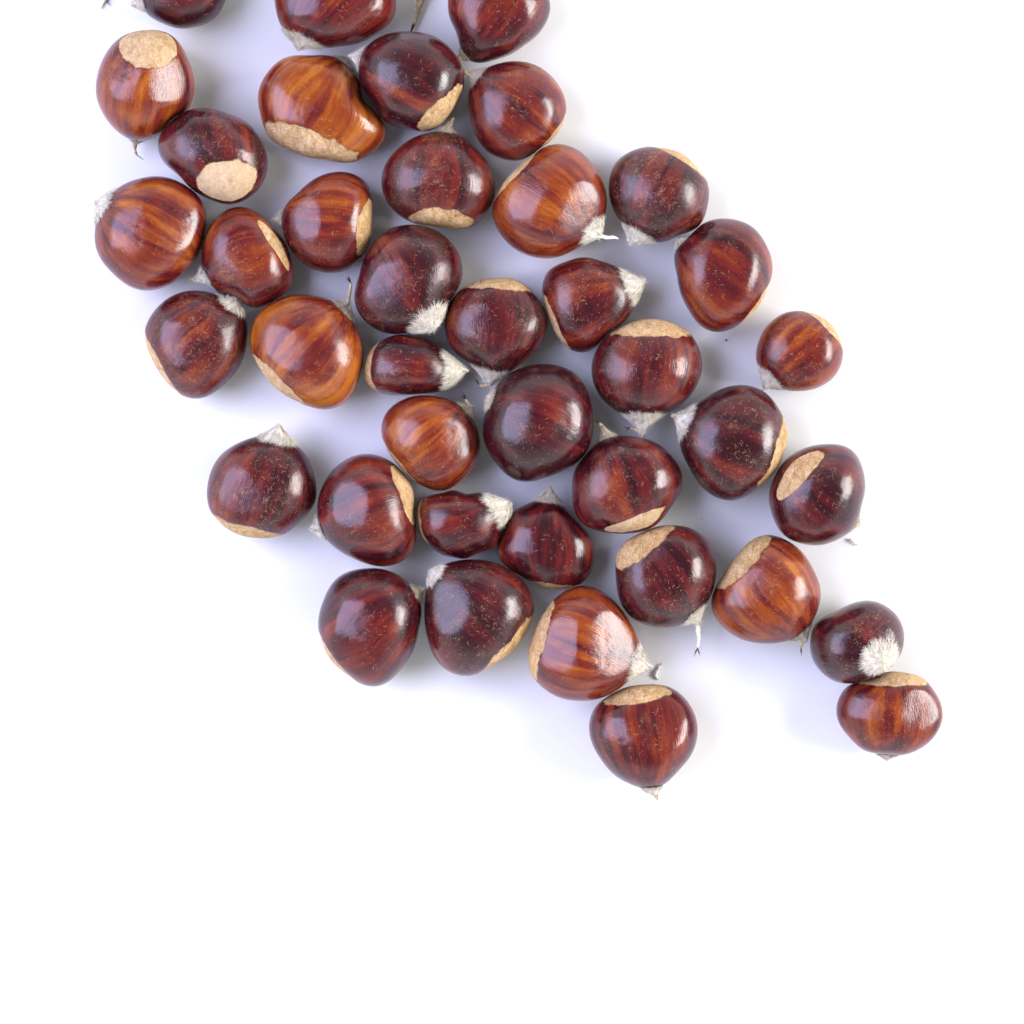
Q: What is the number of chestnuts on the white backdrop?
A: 40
